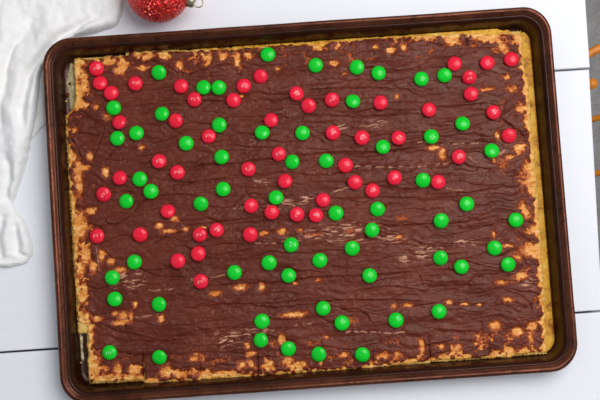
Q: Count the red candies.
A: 55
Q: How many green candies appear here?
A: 64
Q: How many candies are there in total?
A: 119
